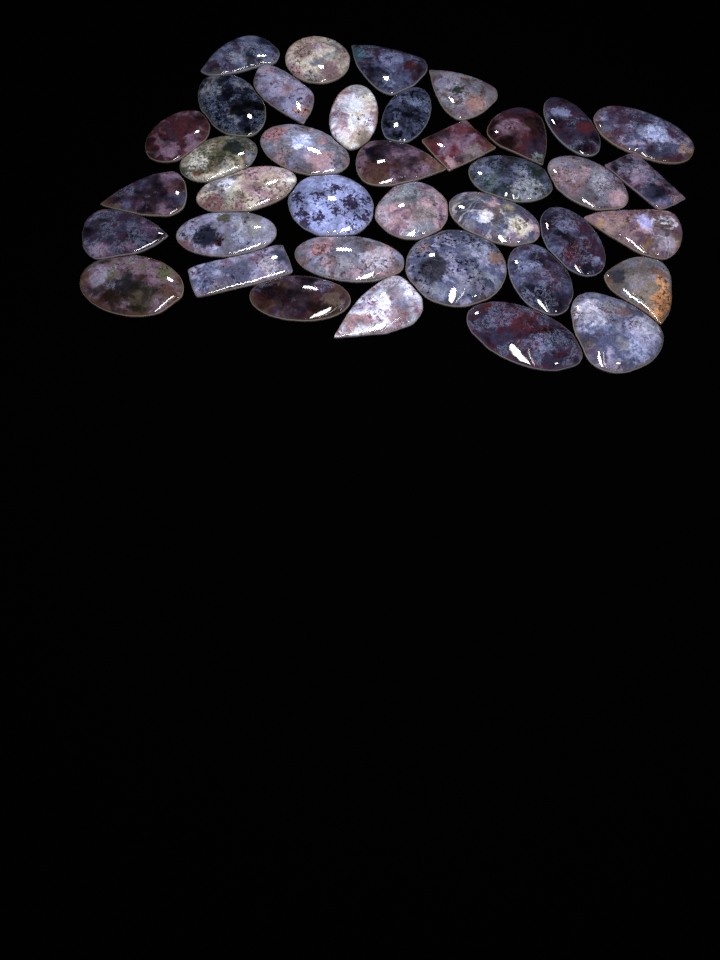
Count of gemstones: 38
